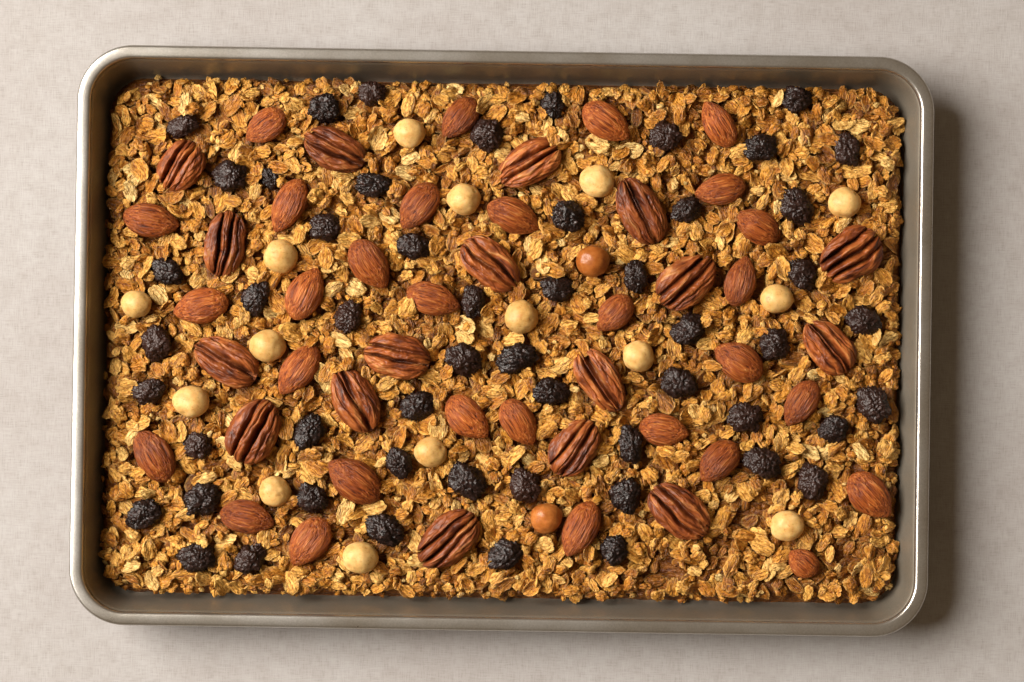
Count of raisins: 54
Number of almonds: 30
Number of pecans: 17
